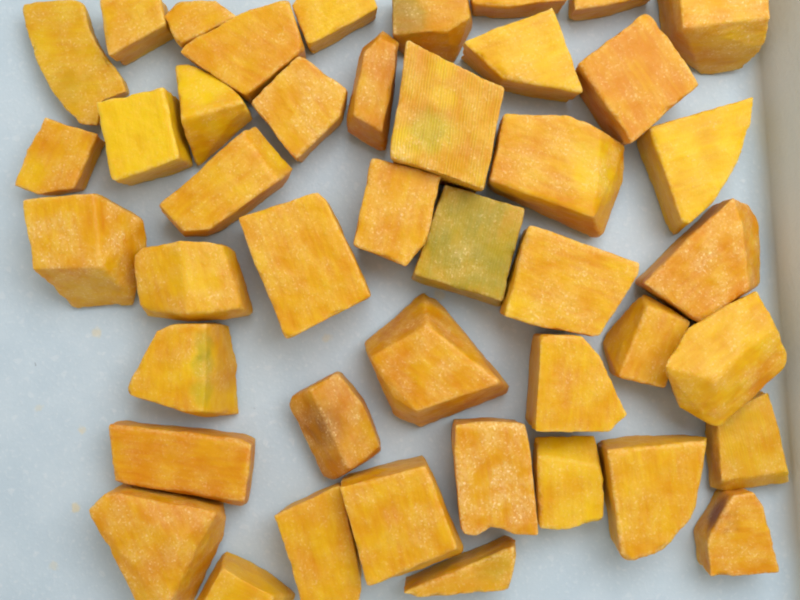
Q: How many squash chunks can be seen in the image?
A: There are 44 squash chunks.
